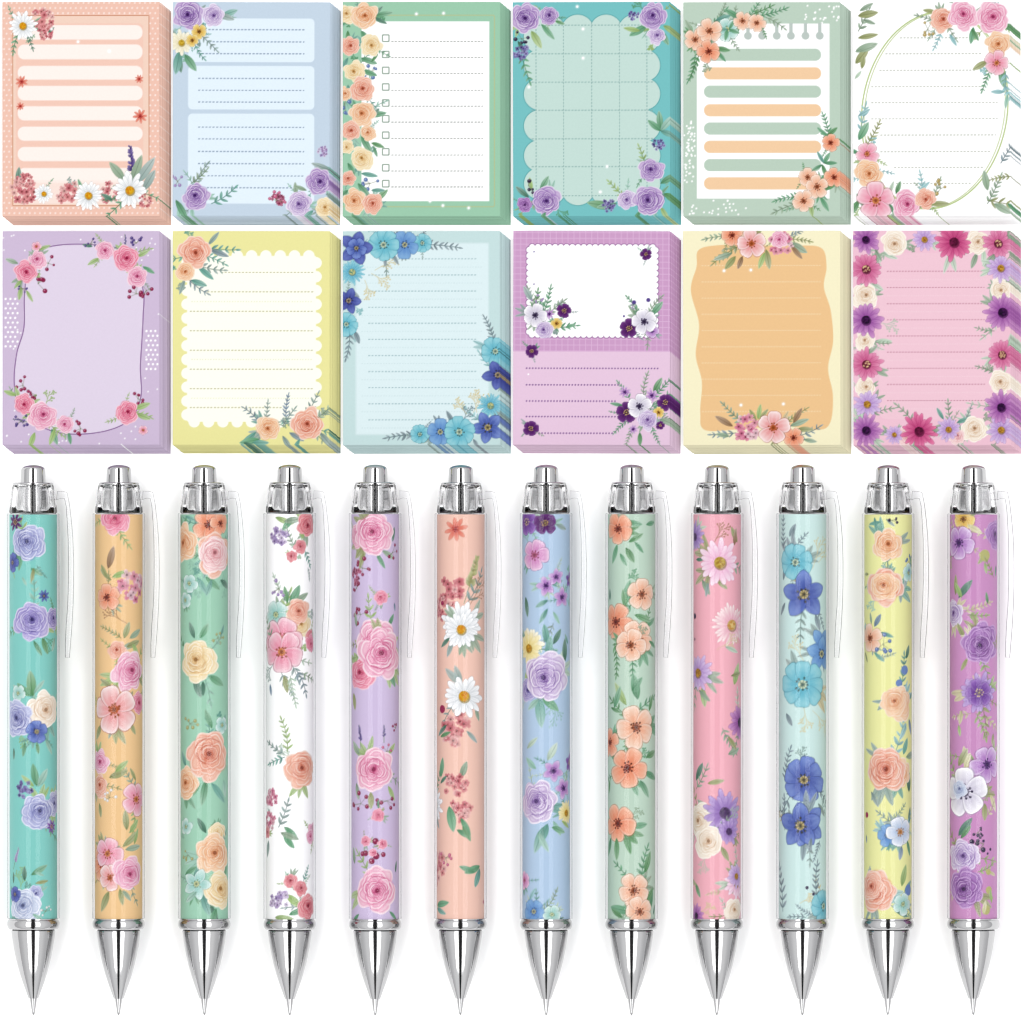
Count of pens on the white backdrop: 12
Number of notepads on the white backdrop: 12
